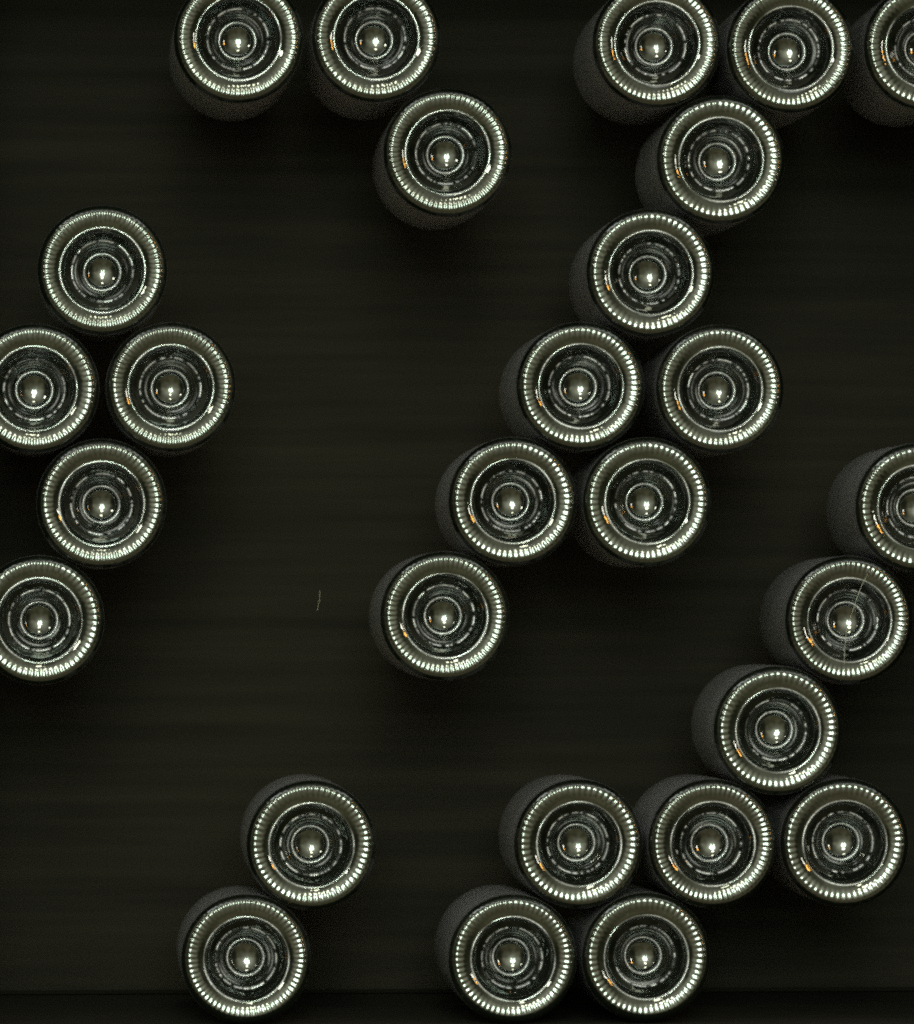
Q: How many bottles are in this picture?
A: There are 28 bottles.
